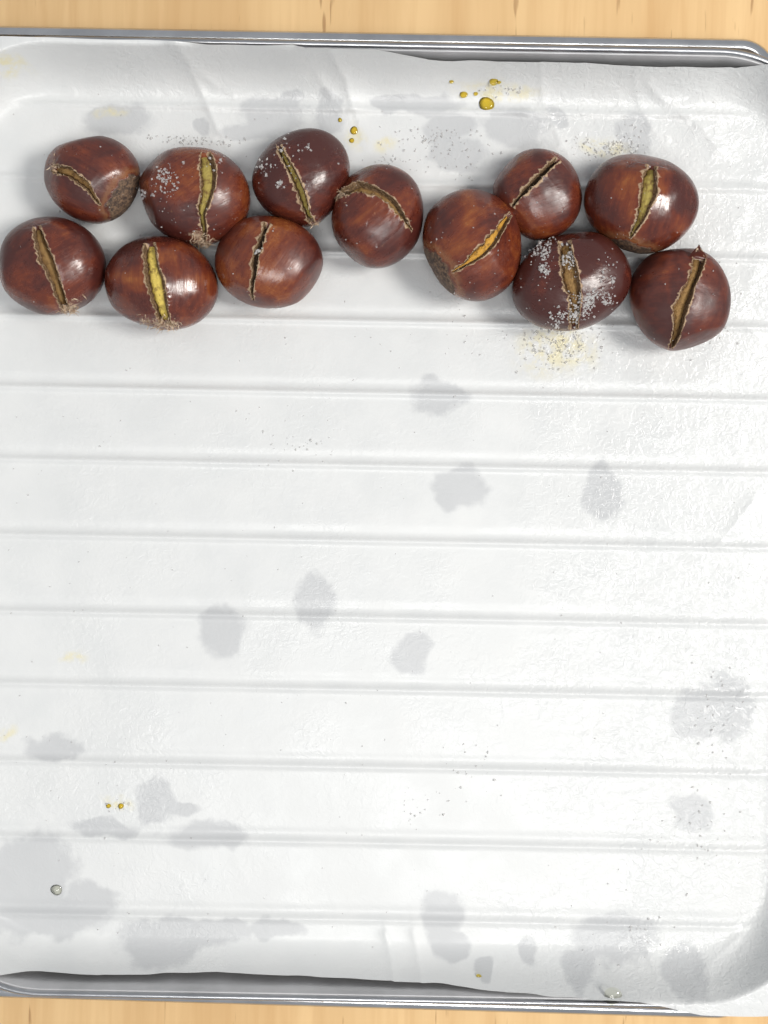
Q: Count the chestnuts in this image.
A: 12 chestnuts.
